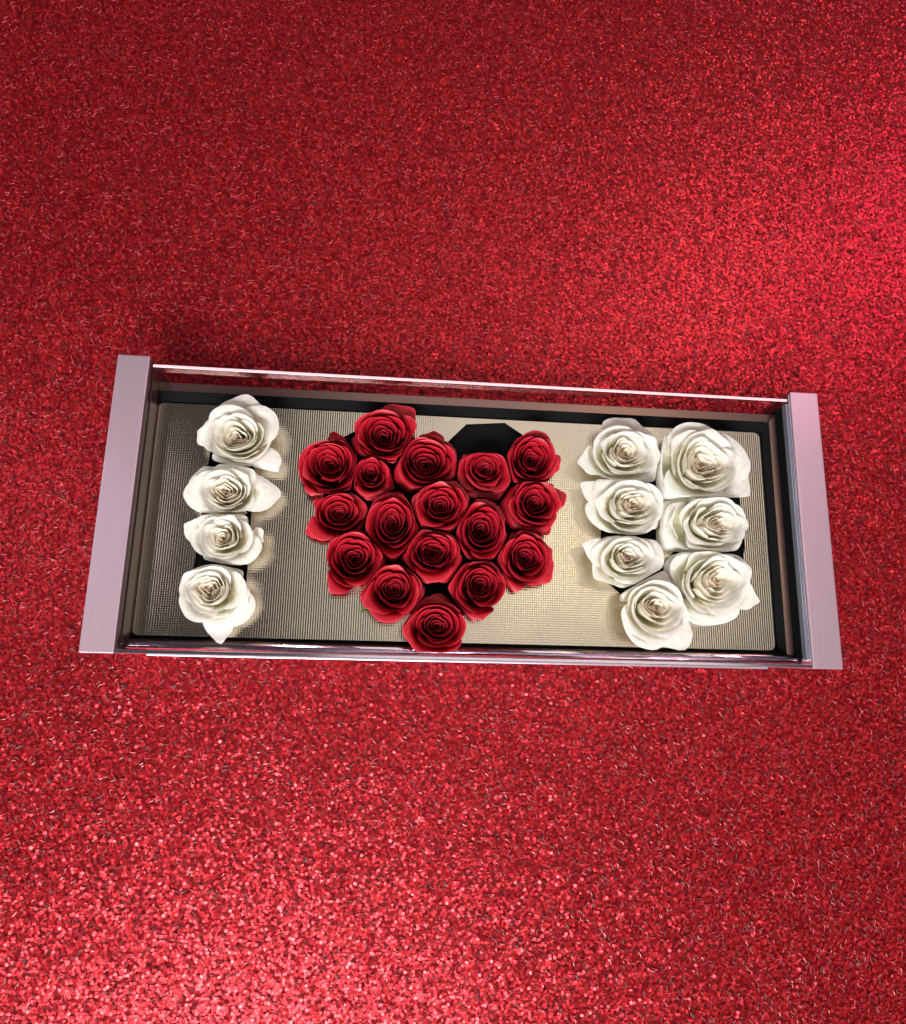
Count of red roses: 17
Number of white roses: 11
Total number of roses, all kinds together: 28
